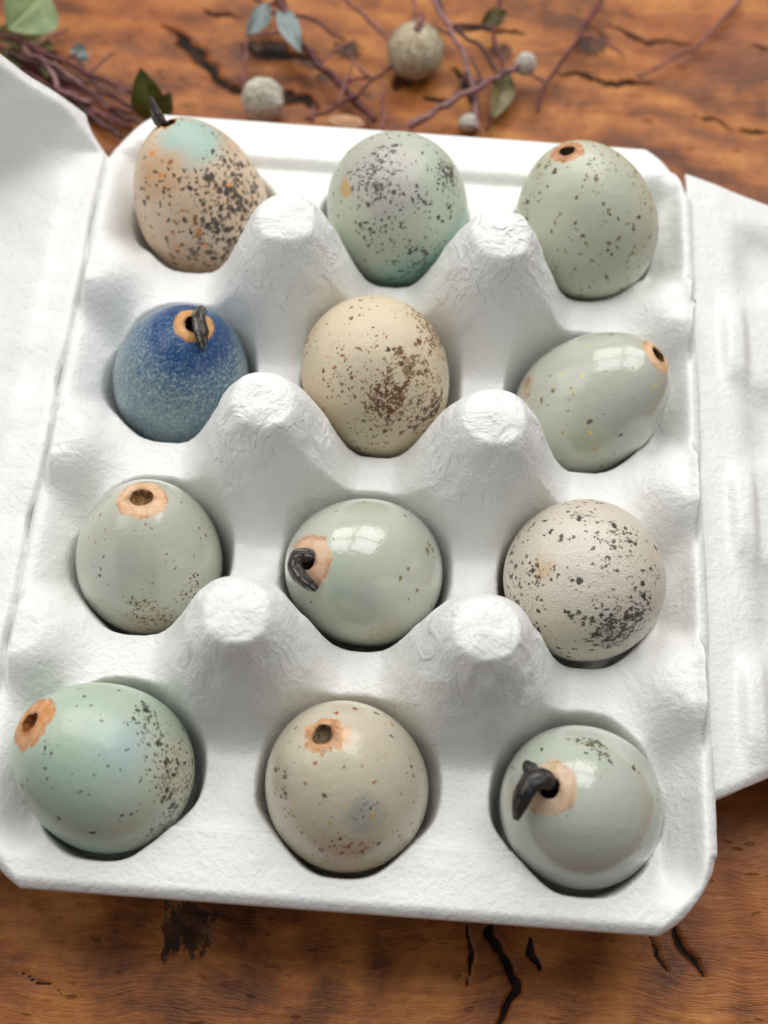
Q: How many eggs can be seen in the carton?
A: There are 12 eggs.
